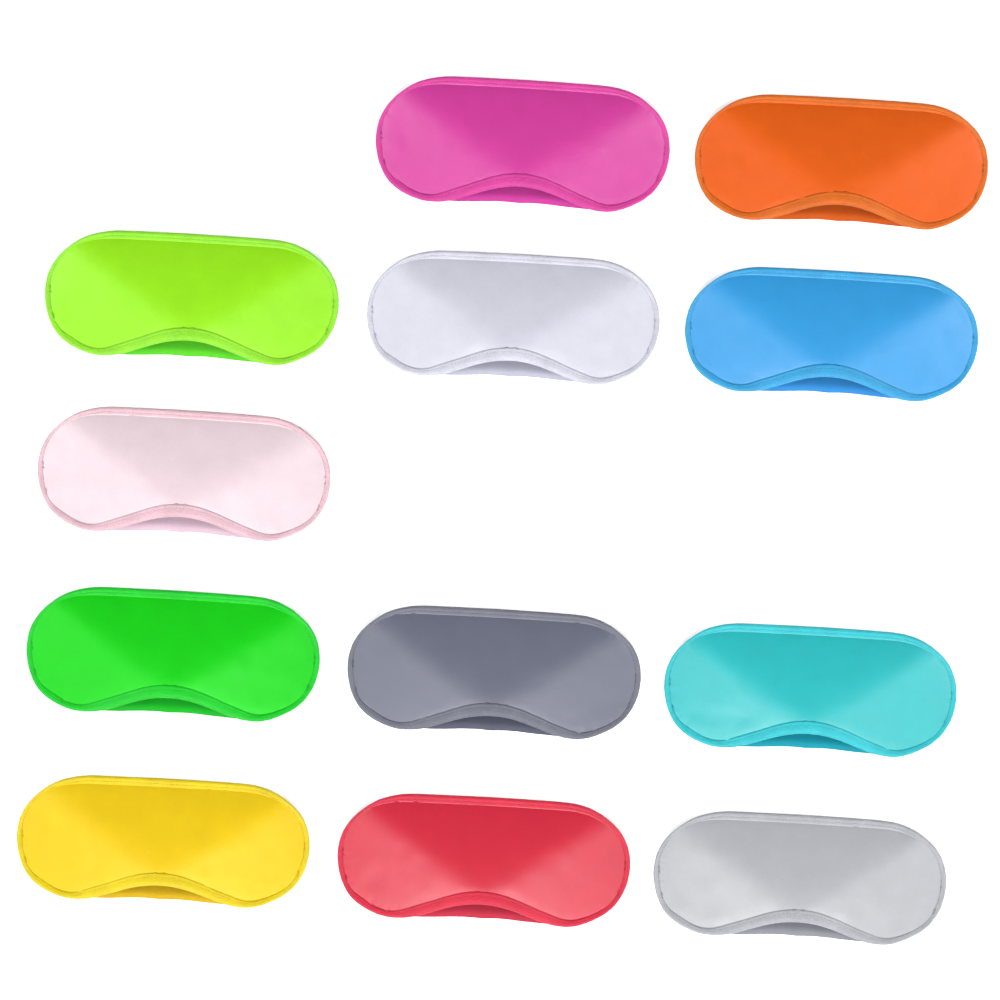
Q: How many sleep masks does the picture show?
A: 12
